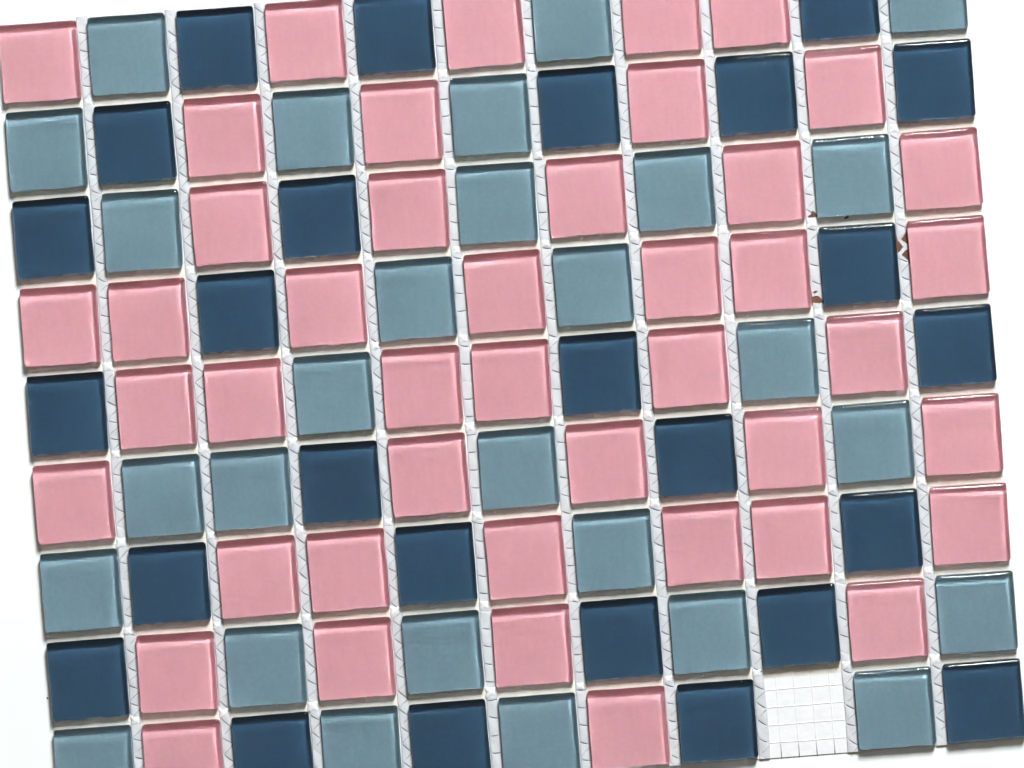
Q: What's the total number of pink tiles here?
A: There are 44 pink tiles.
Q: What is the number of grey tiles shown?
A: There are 28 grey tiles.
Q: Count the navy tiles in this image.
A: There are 26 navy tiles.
